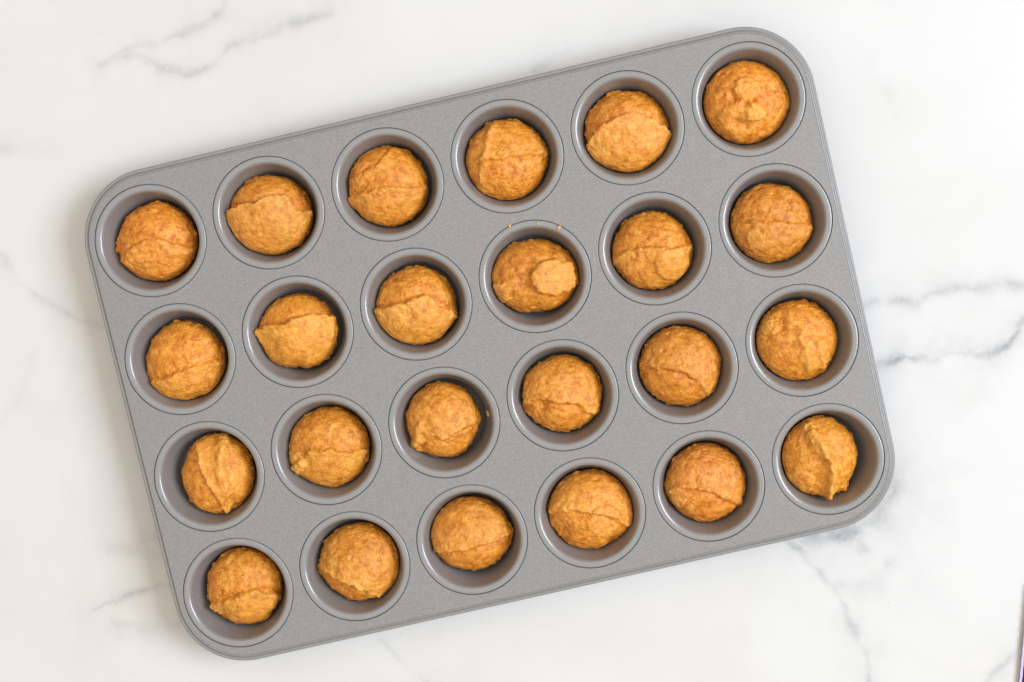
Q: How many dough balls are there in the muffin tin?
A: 24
